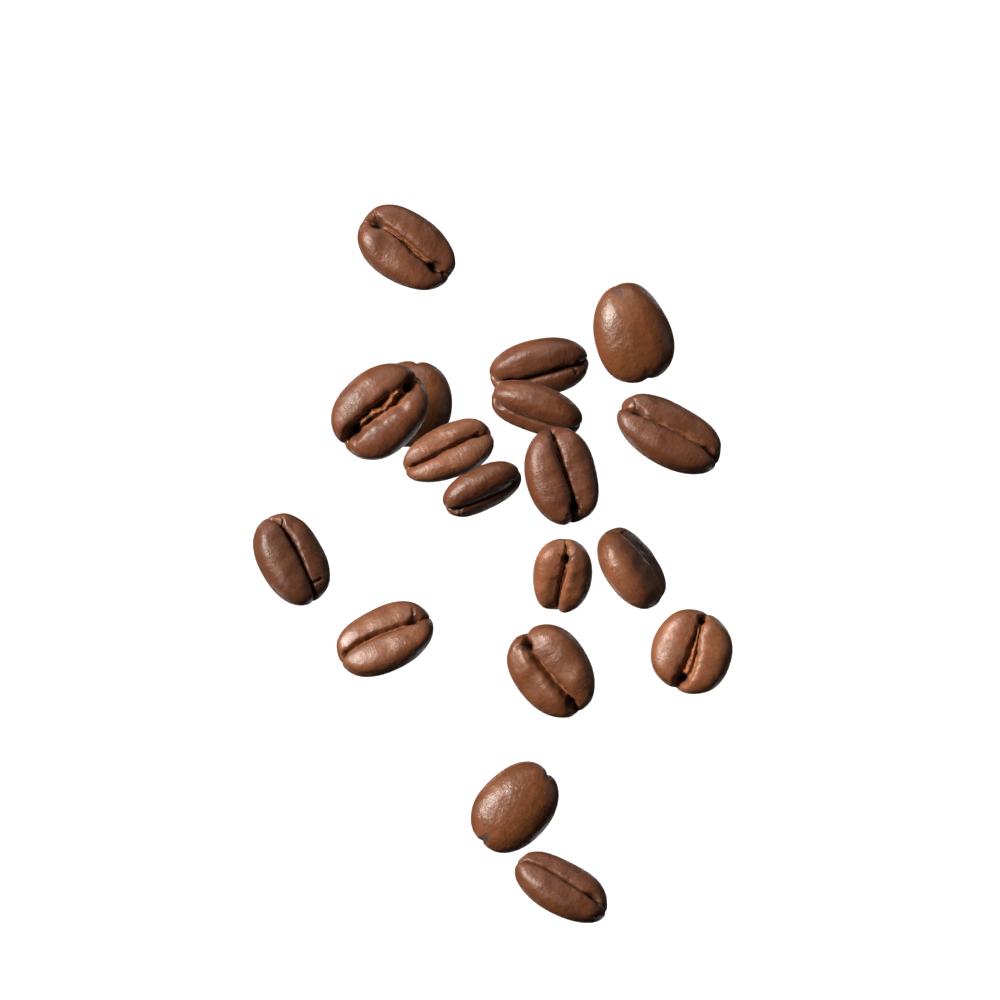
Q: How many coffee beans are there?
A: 18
